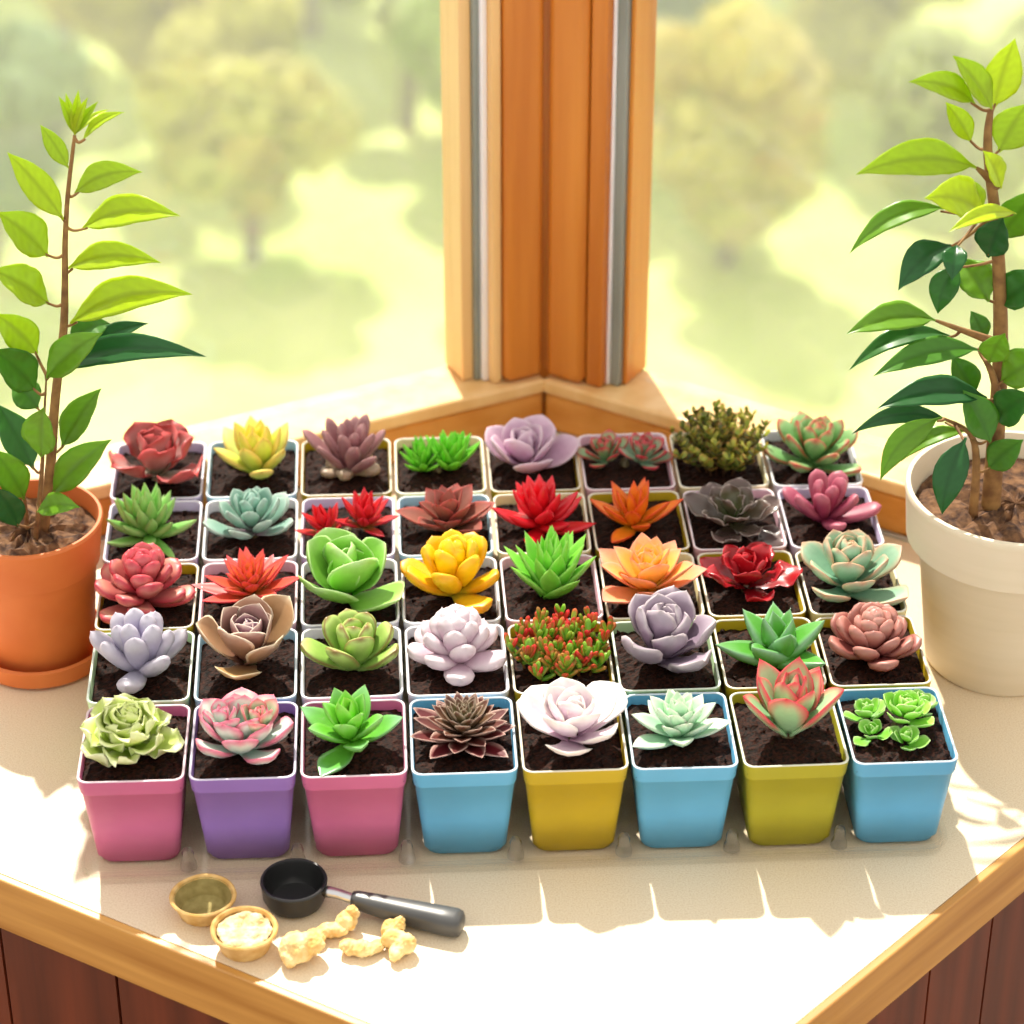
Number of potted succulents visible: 40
